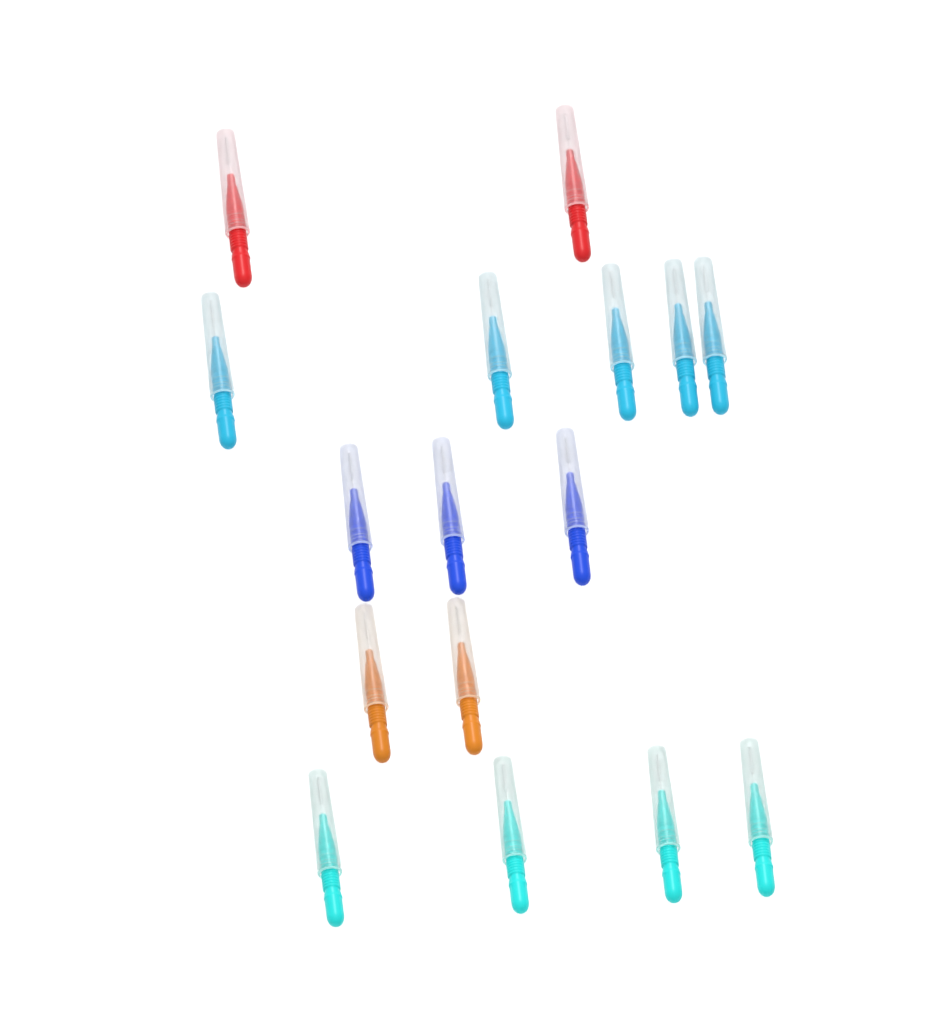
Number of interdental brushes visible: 16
